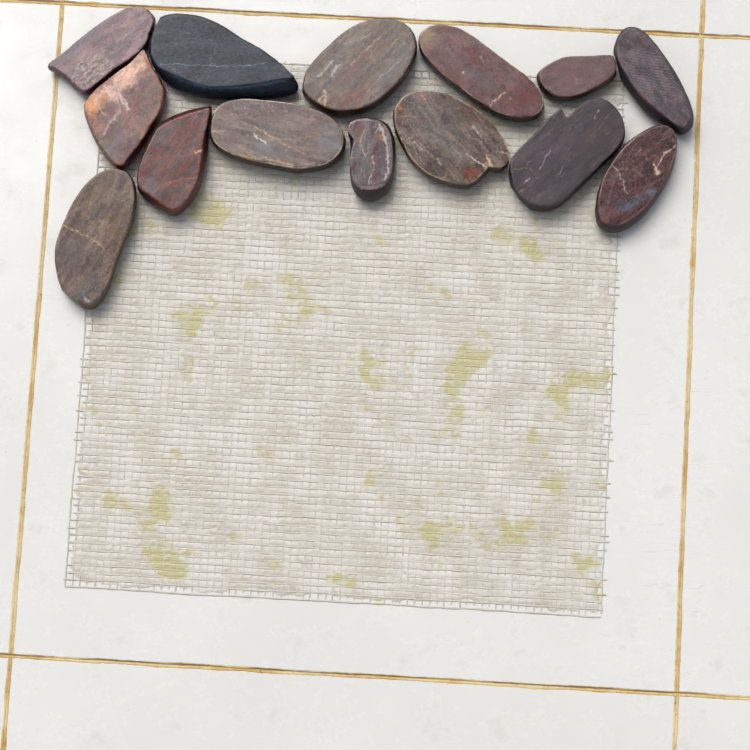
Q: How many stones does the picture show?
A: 14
